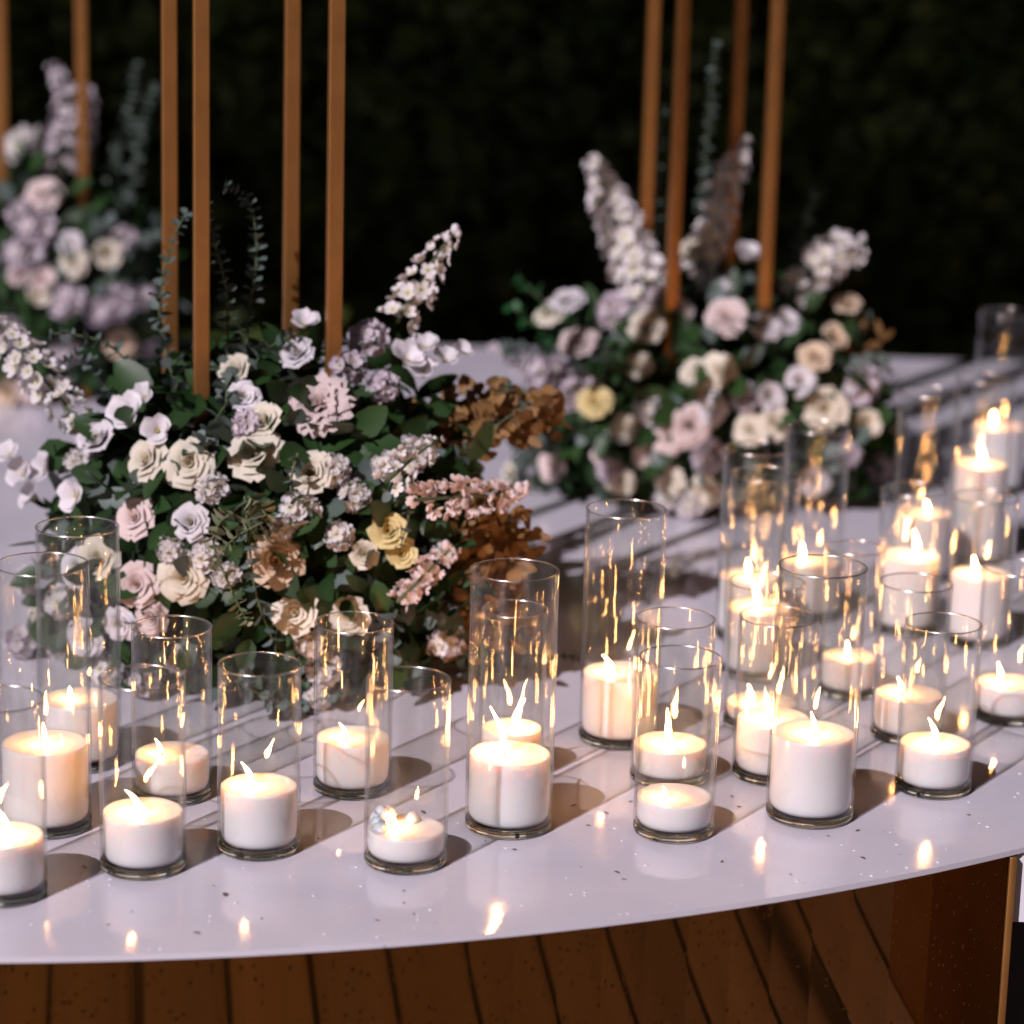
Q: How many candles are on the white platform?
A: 28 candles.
